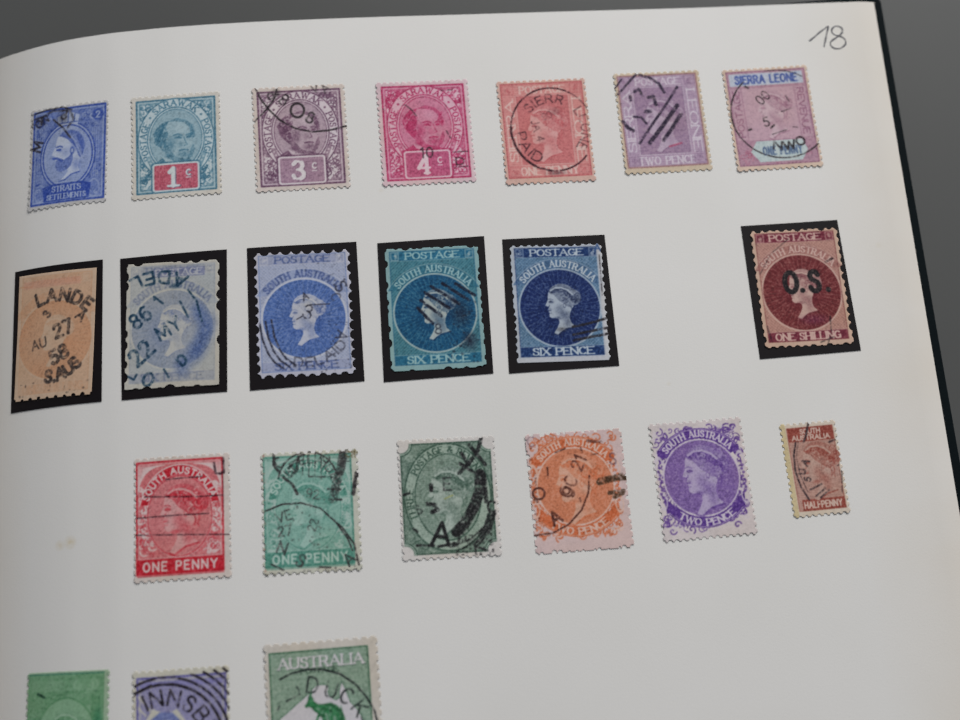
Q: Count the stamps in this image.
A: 22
